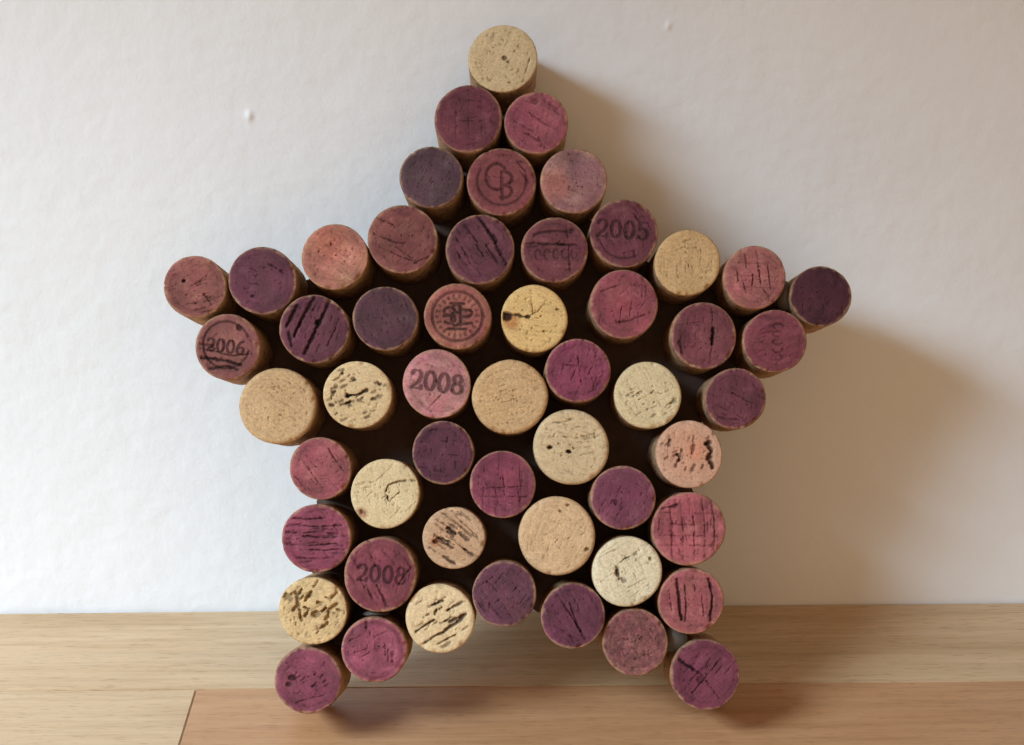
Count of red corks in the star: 38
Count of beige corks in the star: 15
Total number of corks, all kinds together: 53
